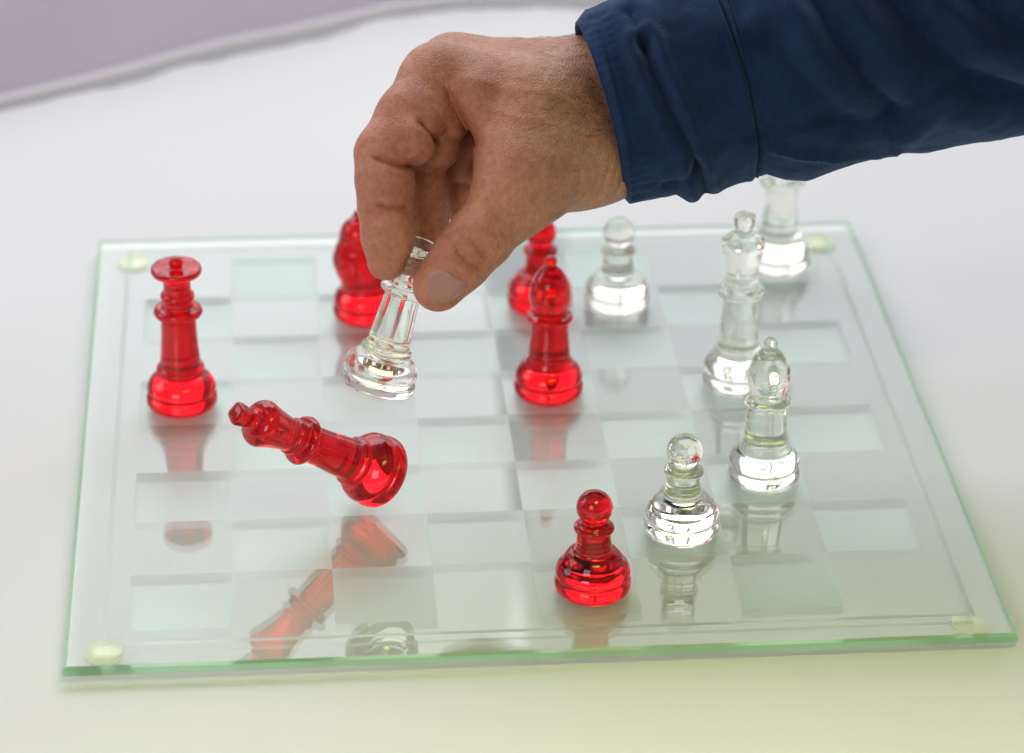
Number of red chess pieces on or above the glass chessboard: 6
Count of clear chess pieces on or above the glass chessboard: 6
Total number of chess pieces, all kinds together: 12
